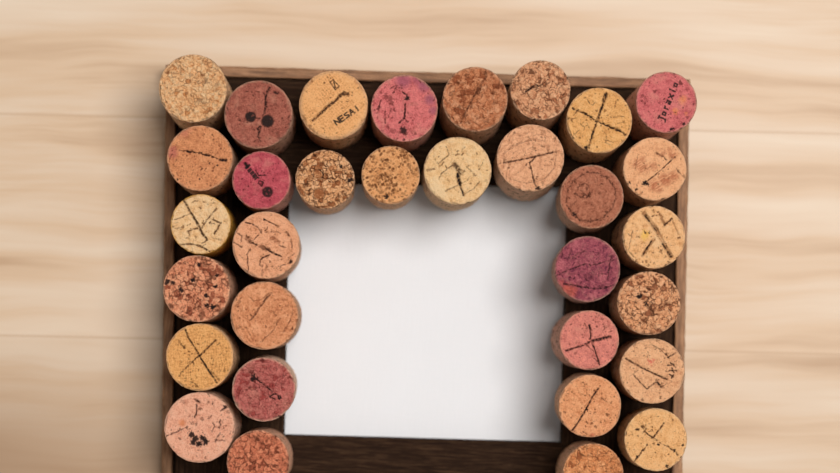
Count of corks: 32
